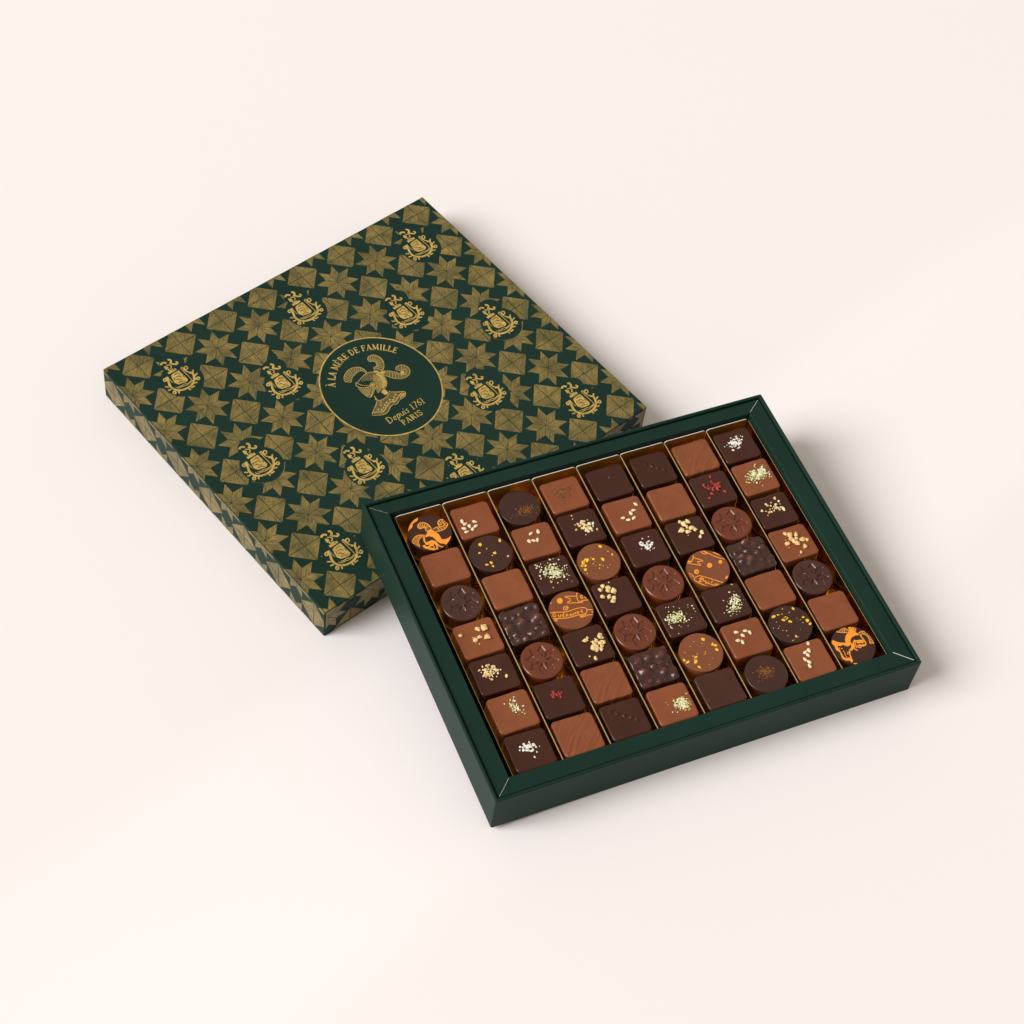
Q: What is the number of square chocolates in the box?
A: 40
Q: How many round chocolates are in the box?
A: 16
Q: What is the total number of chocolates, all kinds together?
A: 56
